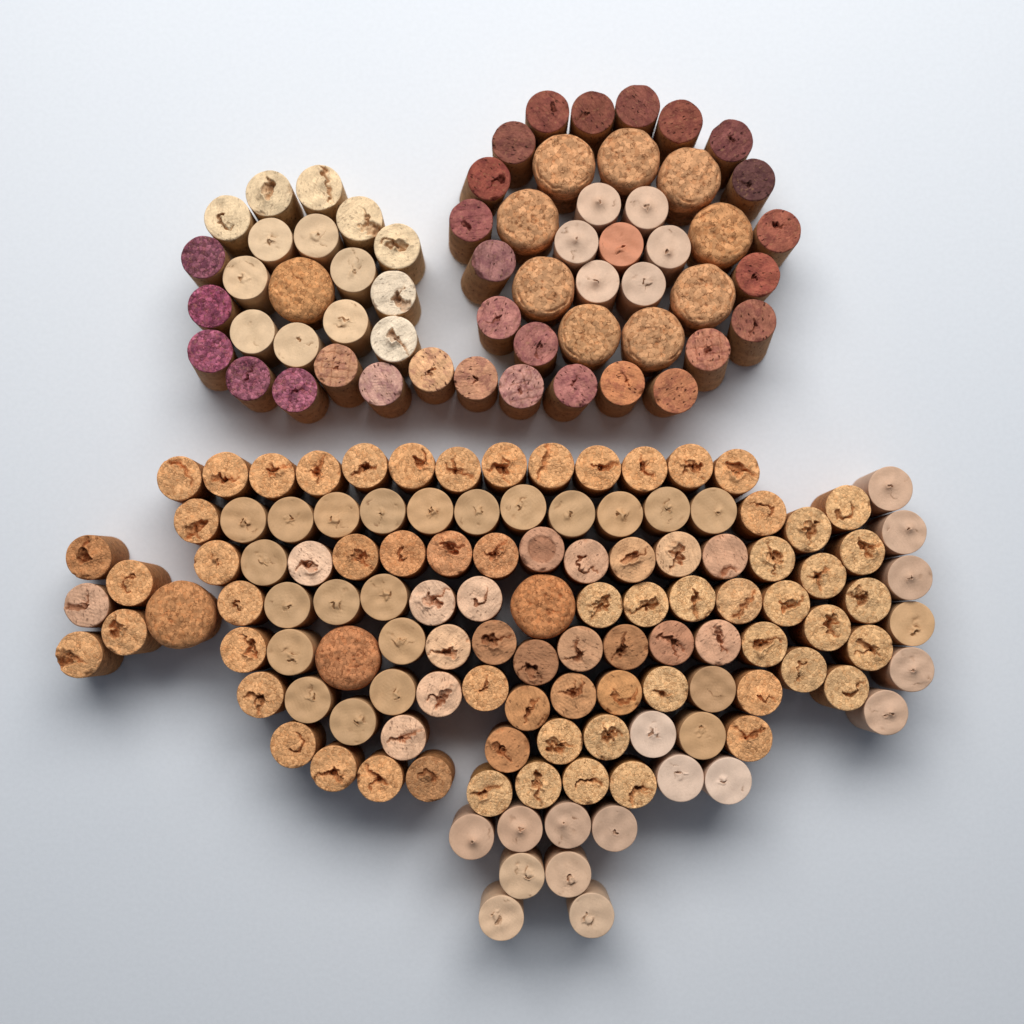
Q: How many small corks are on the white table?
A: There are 168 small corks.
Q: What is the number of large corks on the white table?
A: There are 13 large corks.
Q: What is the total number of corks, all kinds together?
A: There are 181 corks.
